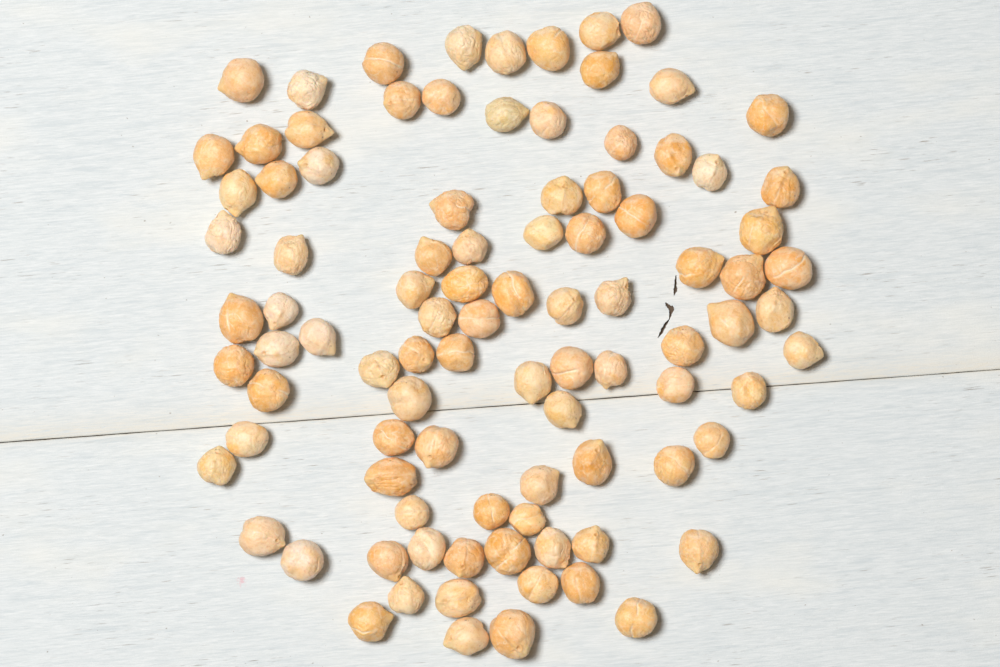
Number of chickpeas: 95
